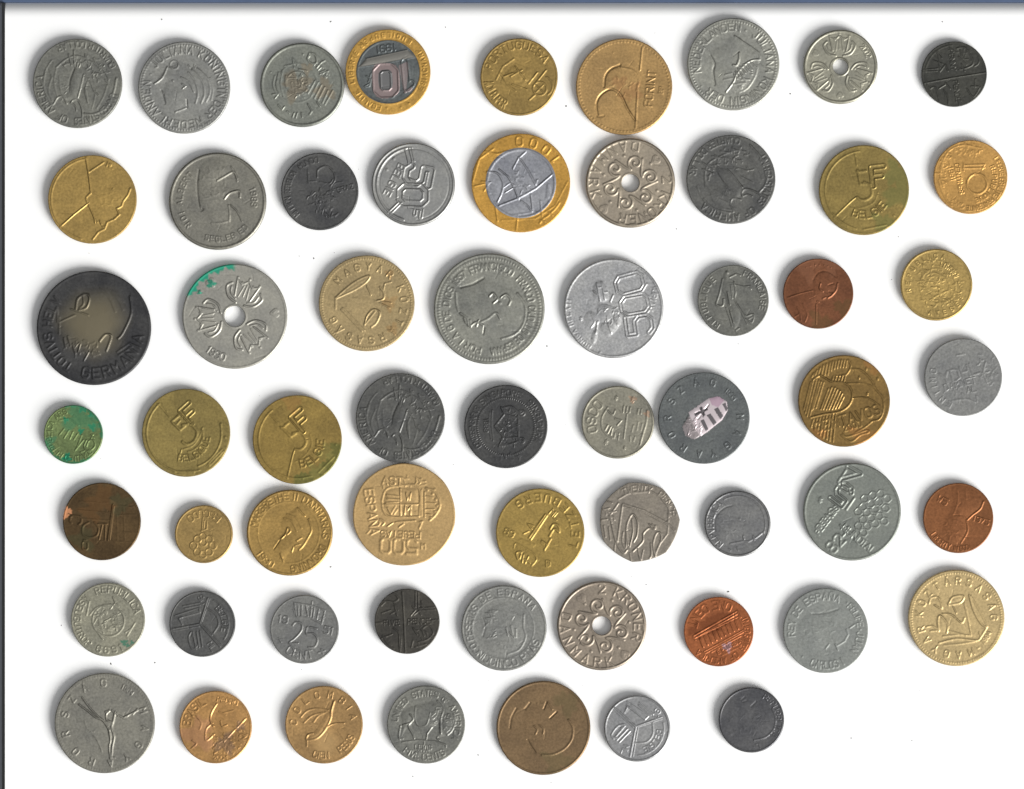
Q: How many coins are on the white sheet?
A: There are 60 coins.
